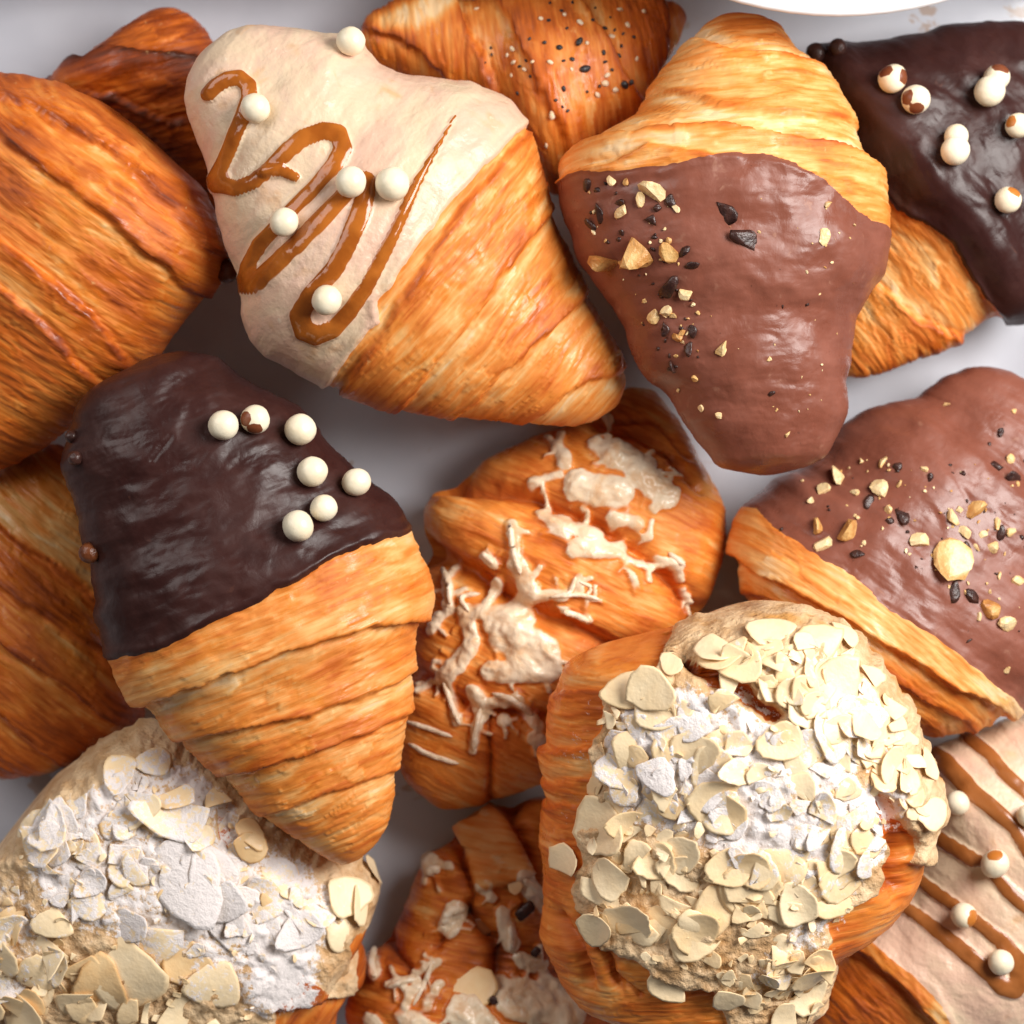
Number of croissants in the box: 14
